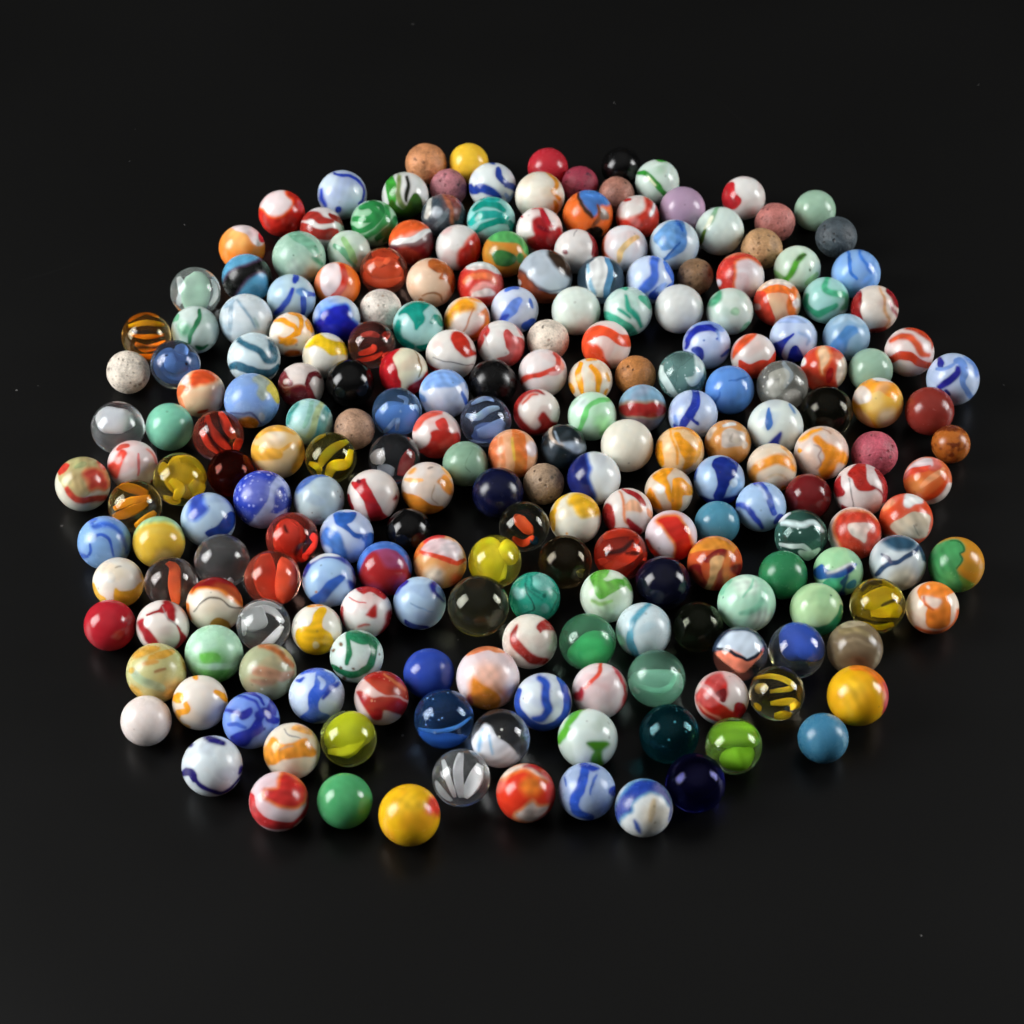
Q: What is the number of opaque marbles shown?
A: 185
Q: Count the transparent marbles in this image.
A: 43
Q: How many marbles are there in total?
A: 228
